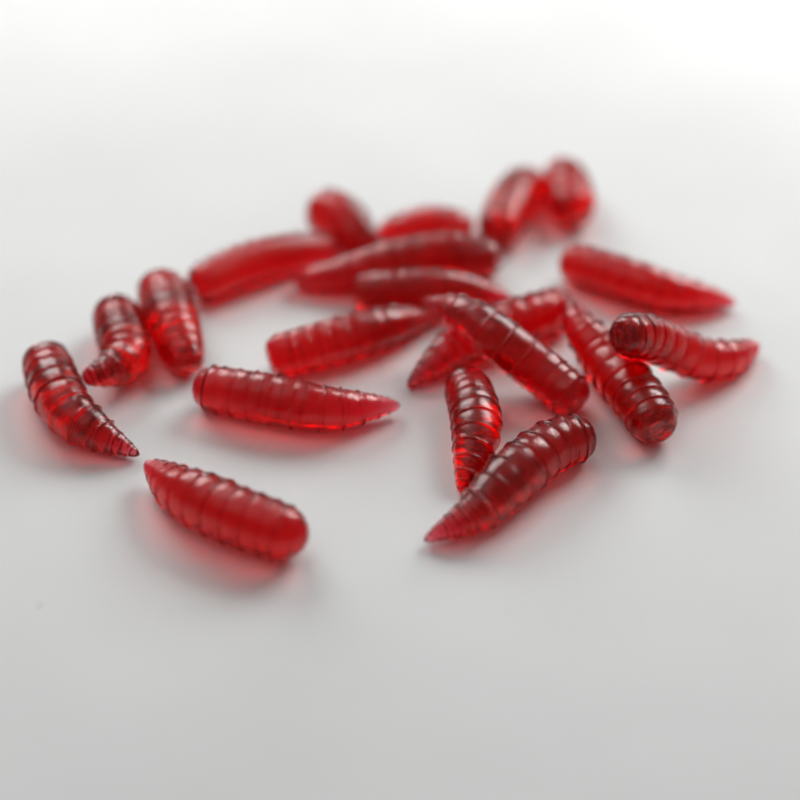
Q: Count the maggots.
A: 20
